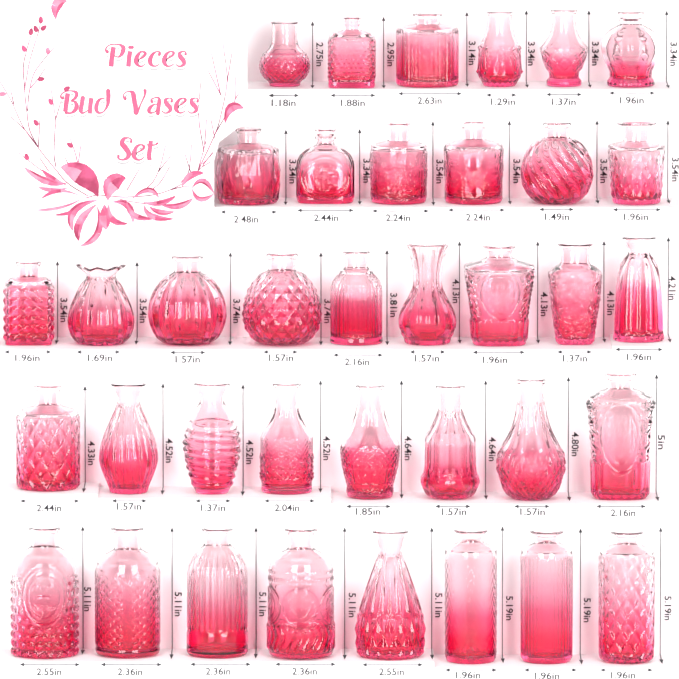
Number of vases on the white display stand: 37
